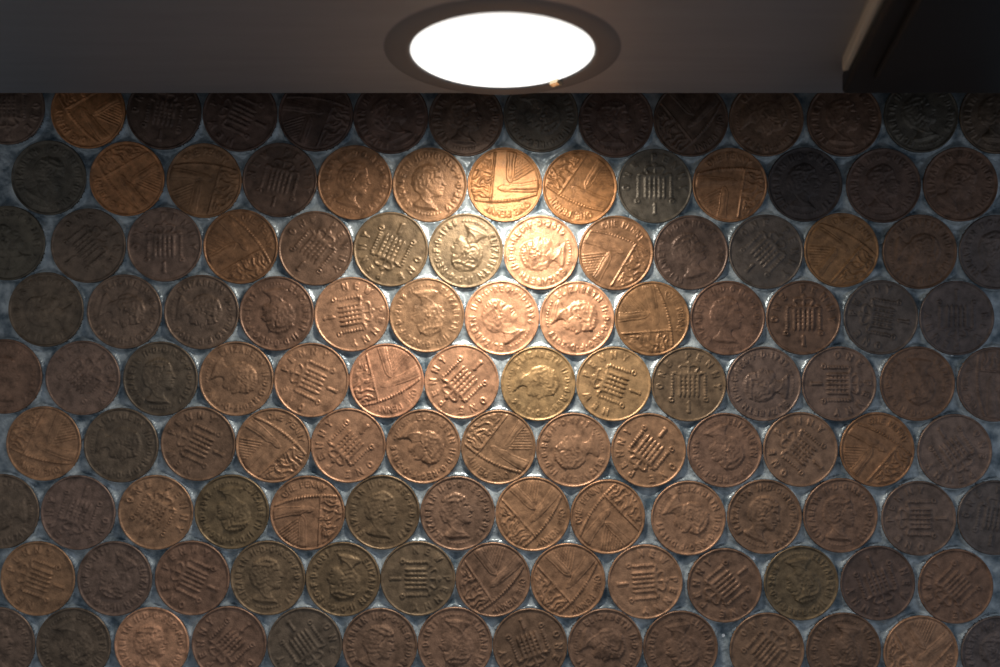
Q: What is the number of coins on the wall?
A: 122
